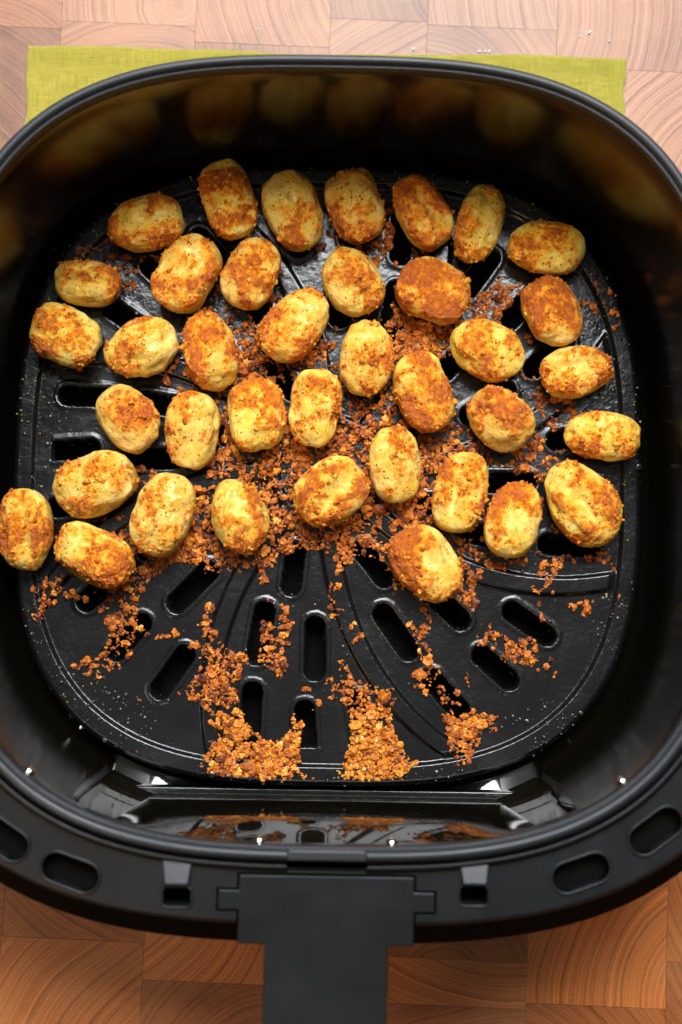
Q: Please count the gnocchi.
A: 38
